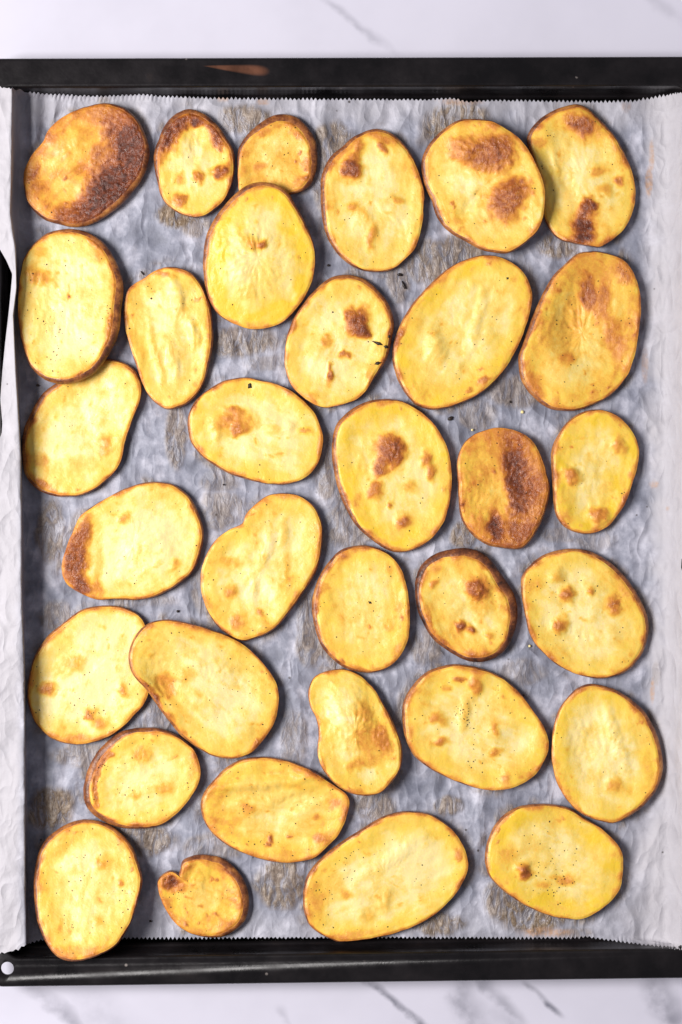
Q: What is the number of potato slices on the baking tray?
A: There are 33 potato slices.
